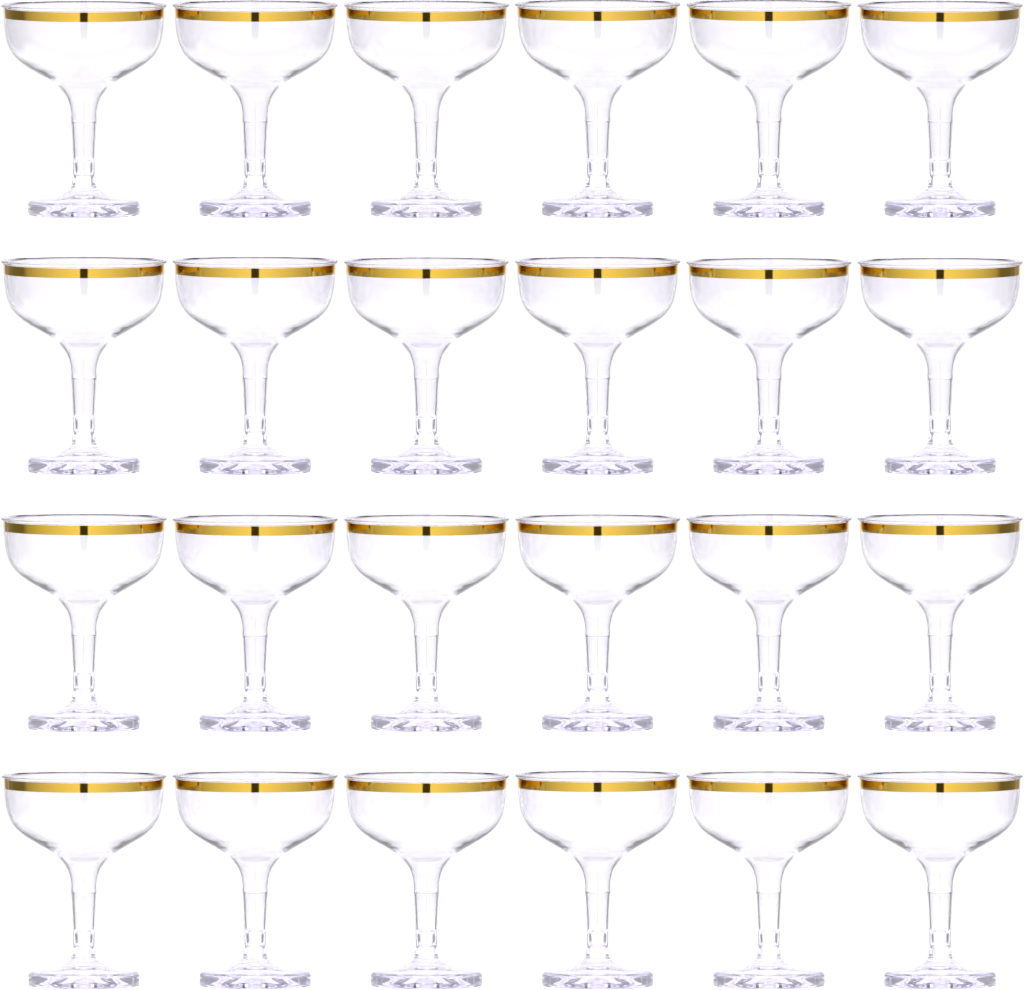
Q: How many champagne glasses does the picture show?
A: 24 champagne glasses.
